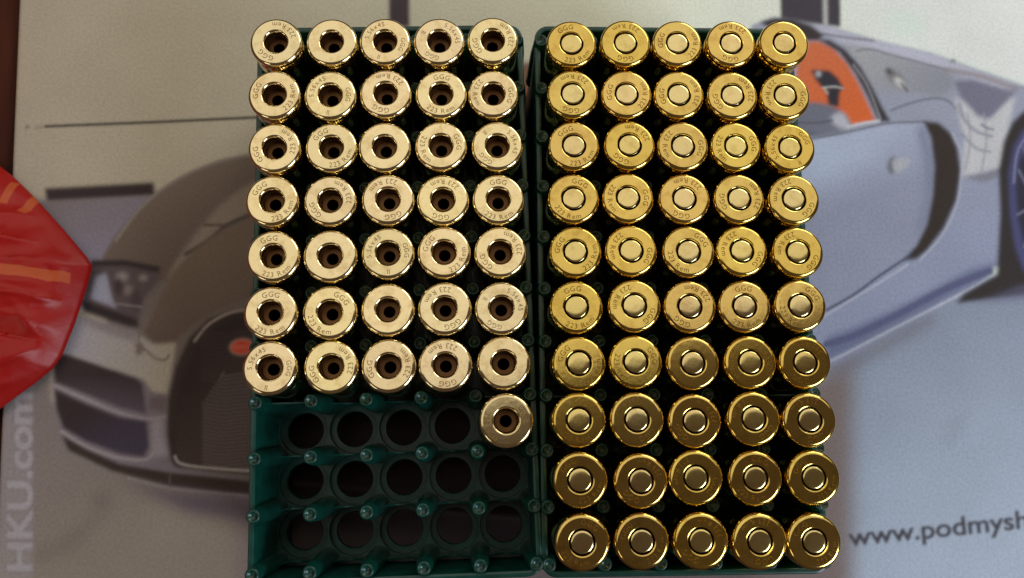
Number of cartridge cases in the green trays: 86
